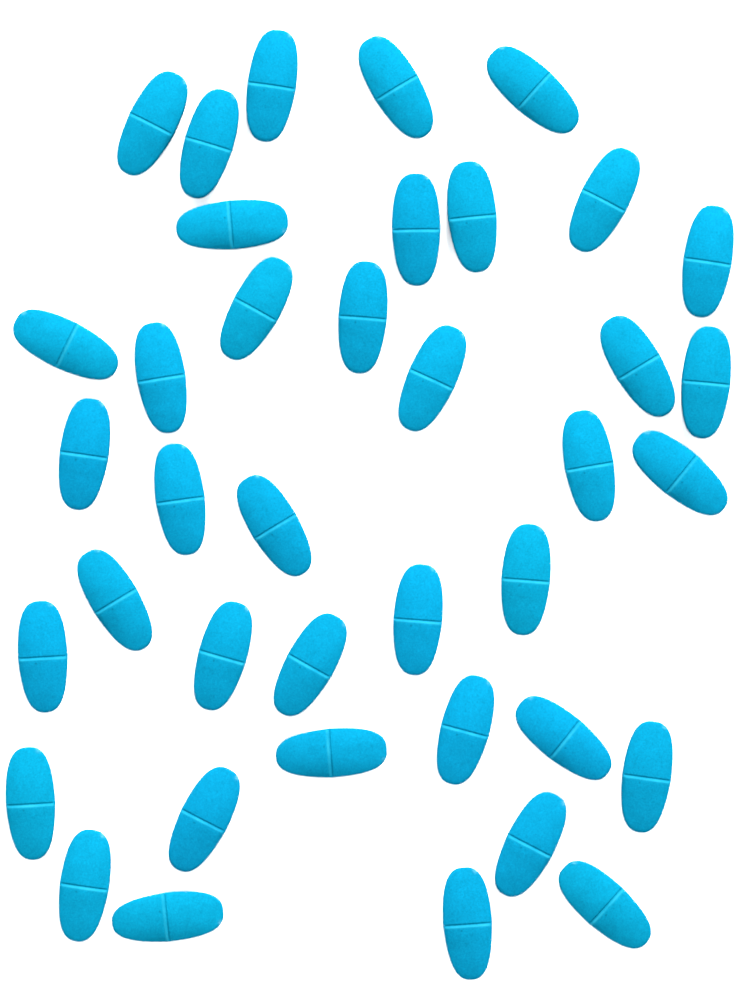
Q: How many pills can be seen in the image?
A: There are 39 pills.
